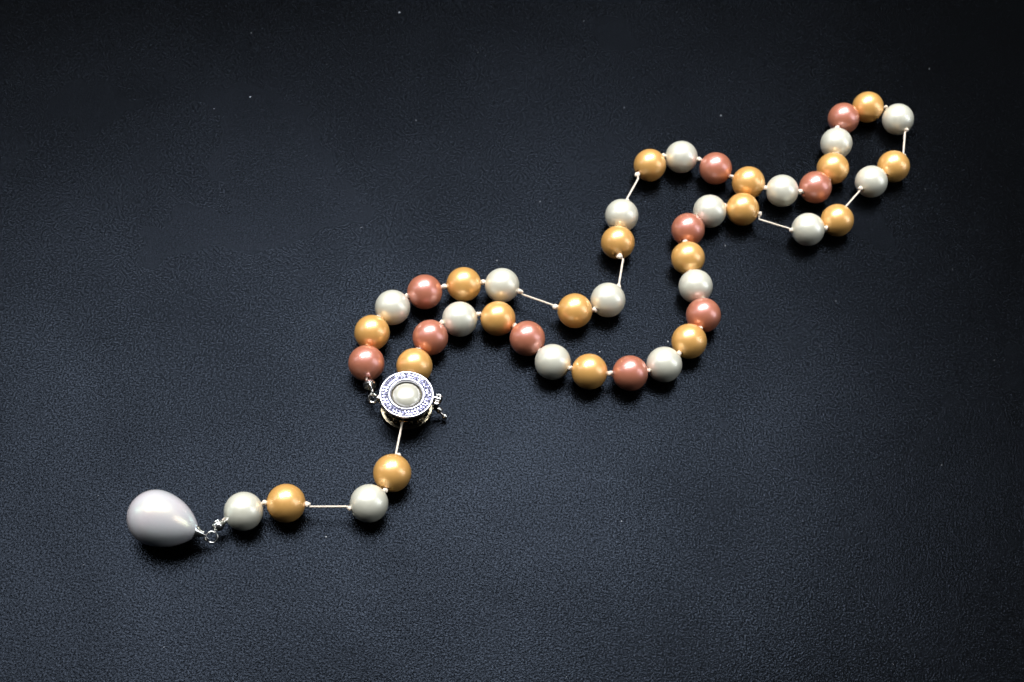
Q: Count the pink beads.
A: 10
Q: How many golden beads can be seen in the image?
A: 18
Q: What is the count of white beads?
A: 17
